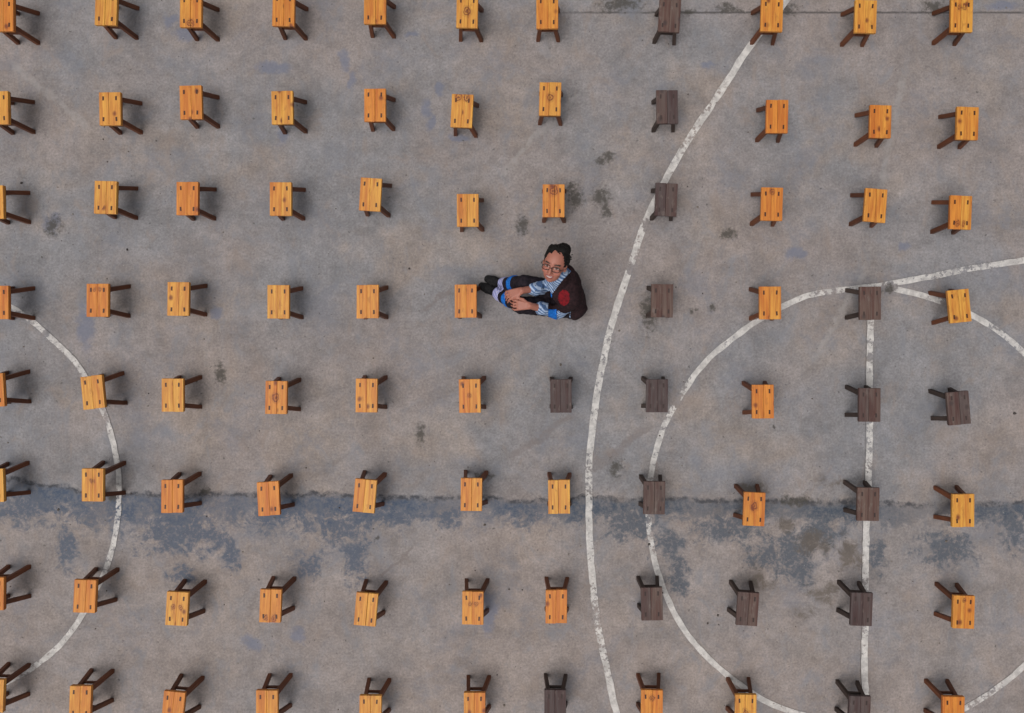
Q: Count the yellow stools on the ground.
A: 71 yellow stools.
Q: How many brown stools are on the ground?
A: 16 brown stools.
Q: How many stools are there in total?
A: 87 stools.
